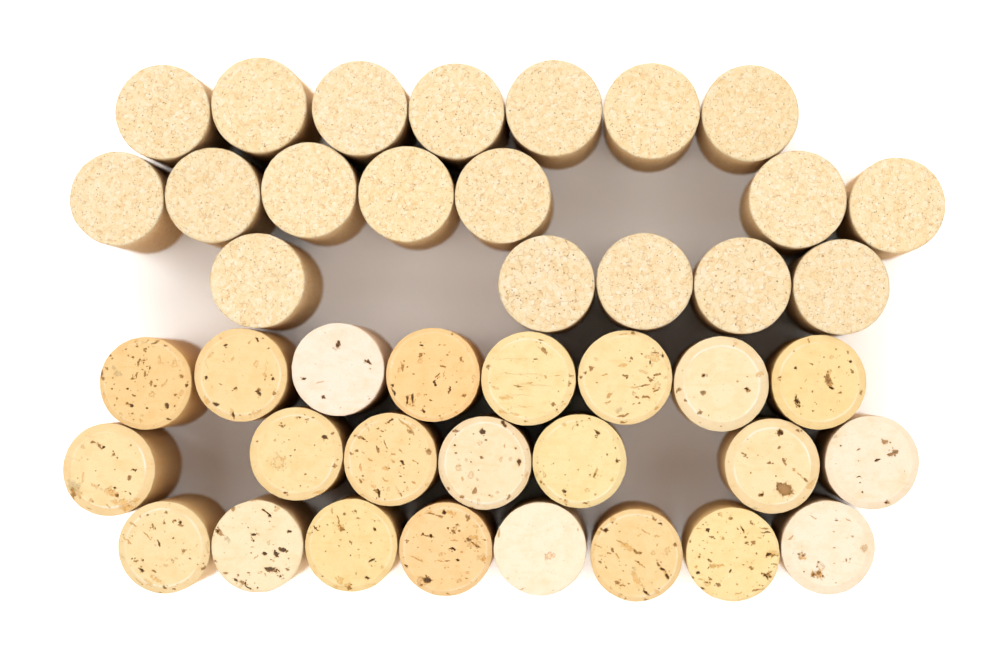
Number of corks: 42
